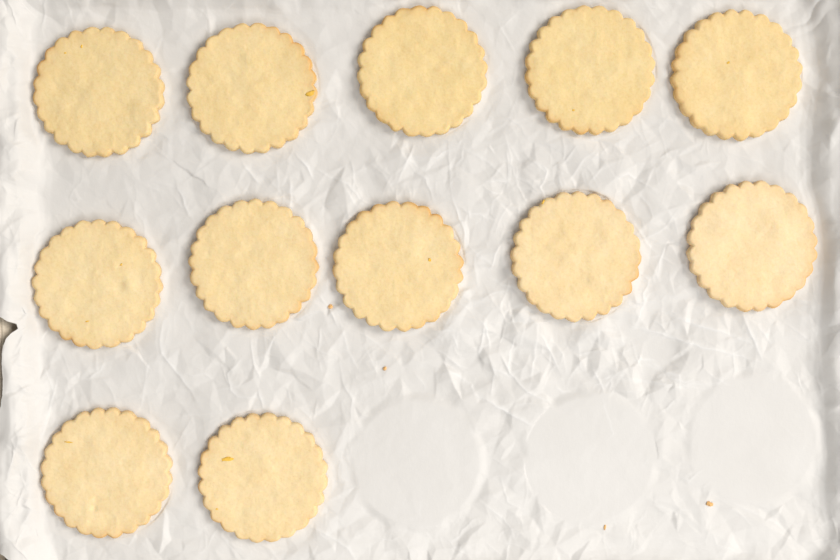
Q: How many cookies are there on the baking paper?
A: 12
